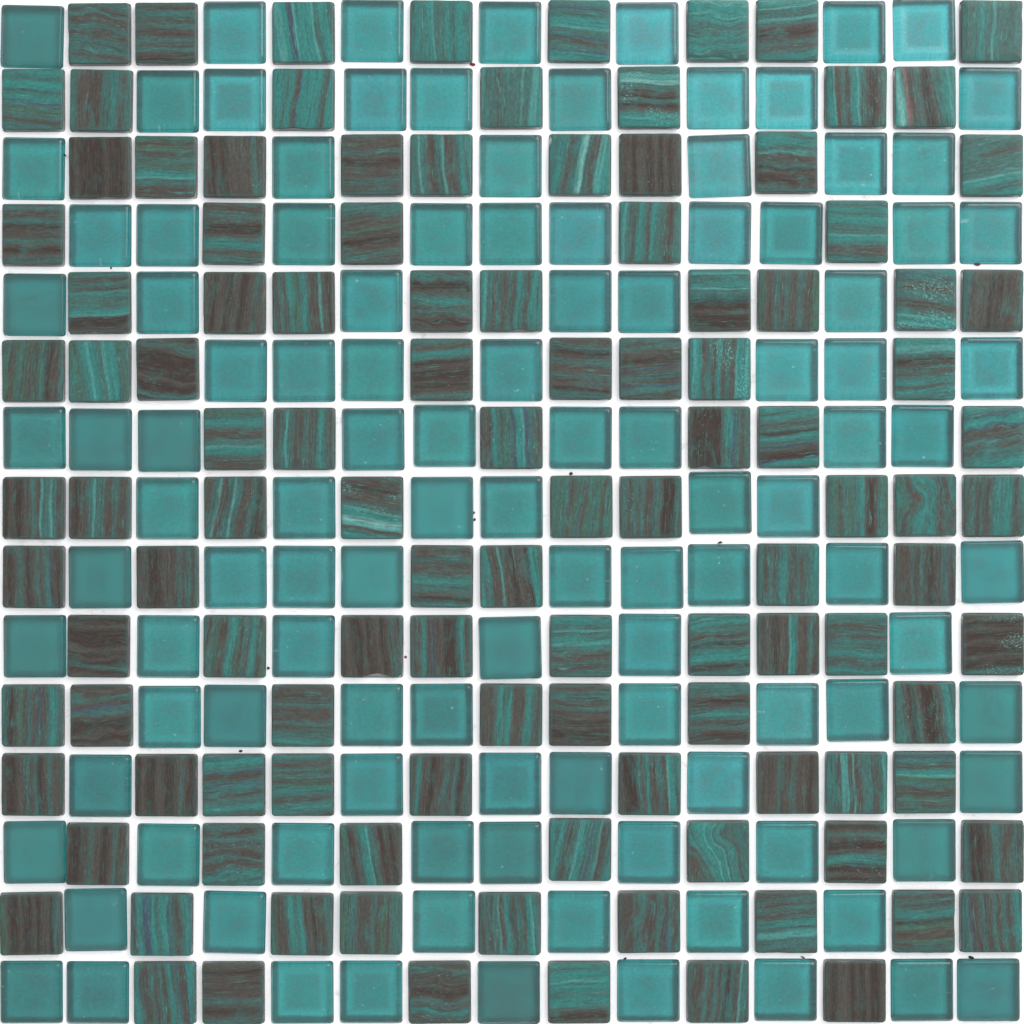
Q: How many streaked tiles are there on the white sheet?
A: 114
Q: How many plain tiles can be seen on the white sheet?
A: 111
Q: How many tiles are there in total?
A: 225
